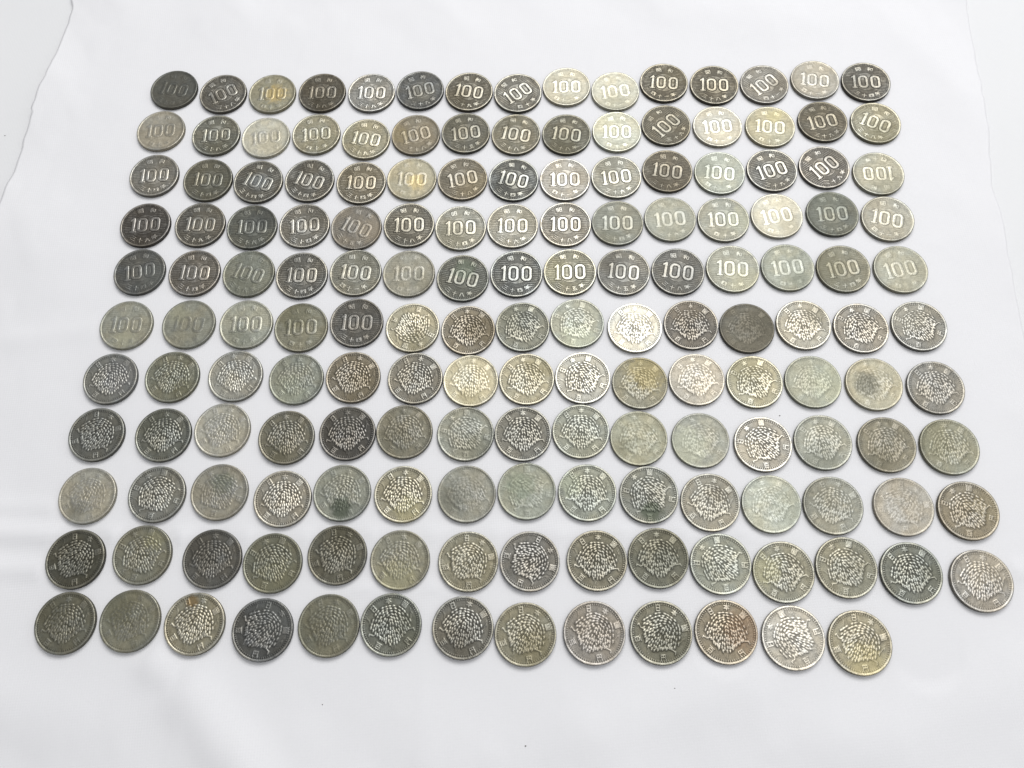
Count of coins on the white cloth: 163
